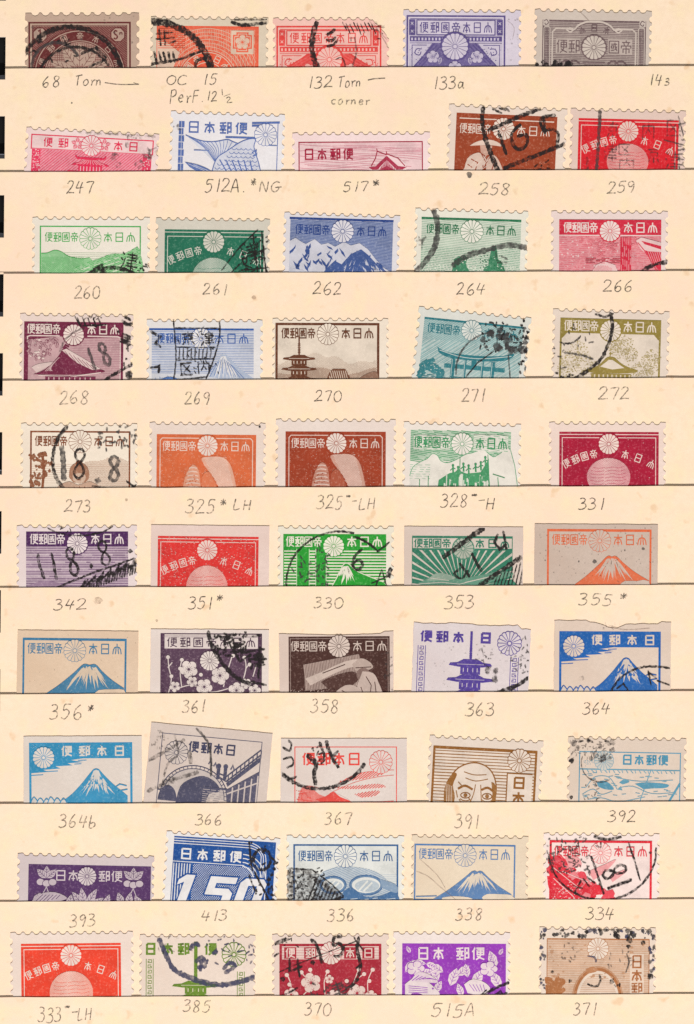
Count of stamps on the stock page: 50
